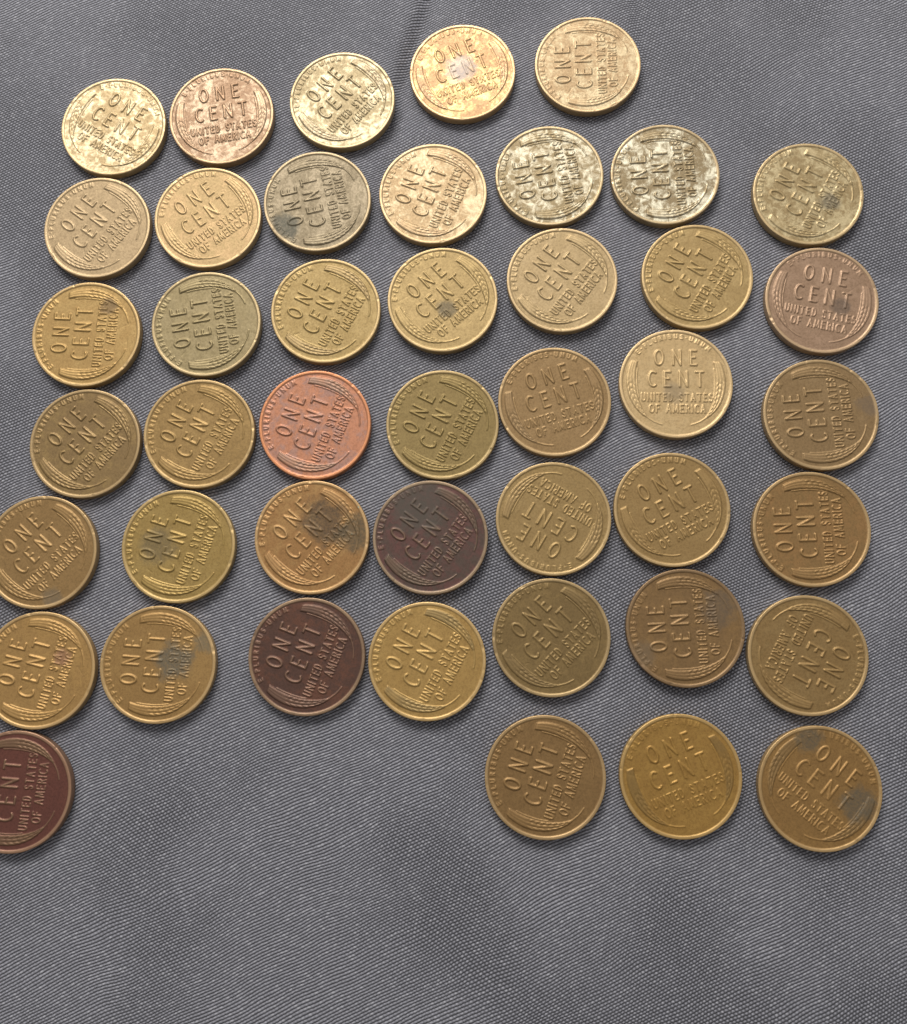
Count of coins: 44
